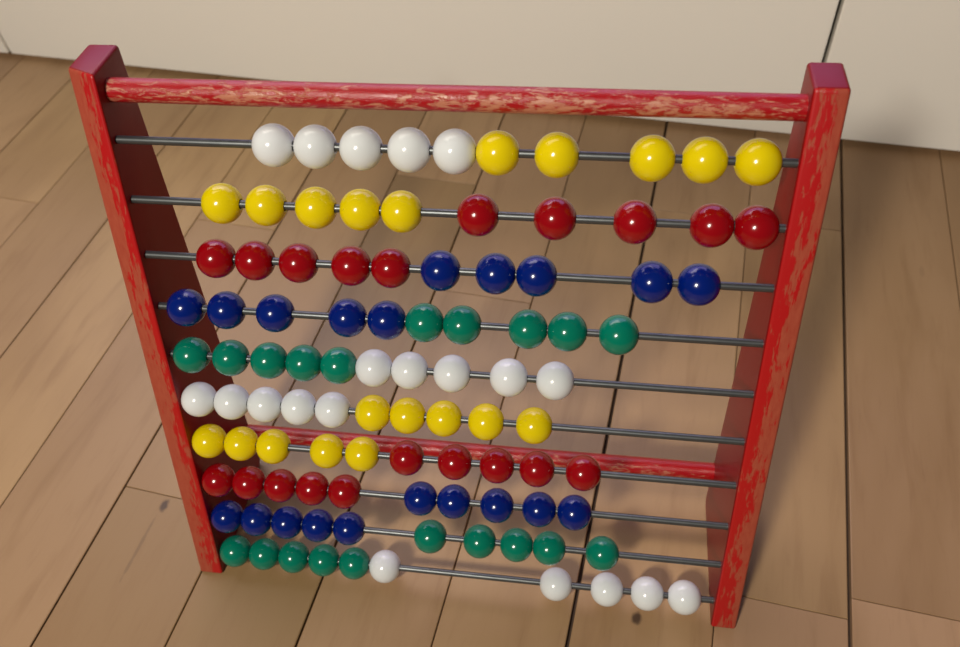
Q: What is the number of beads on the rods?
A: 100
